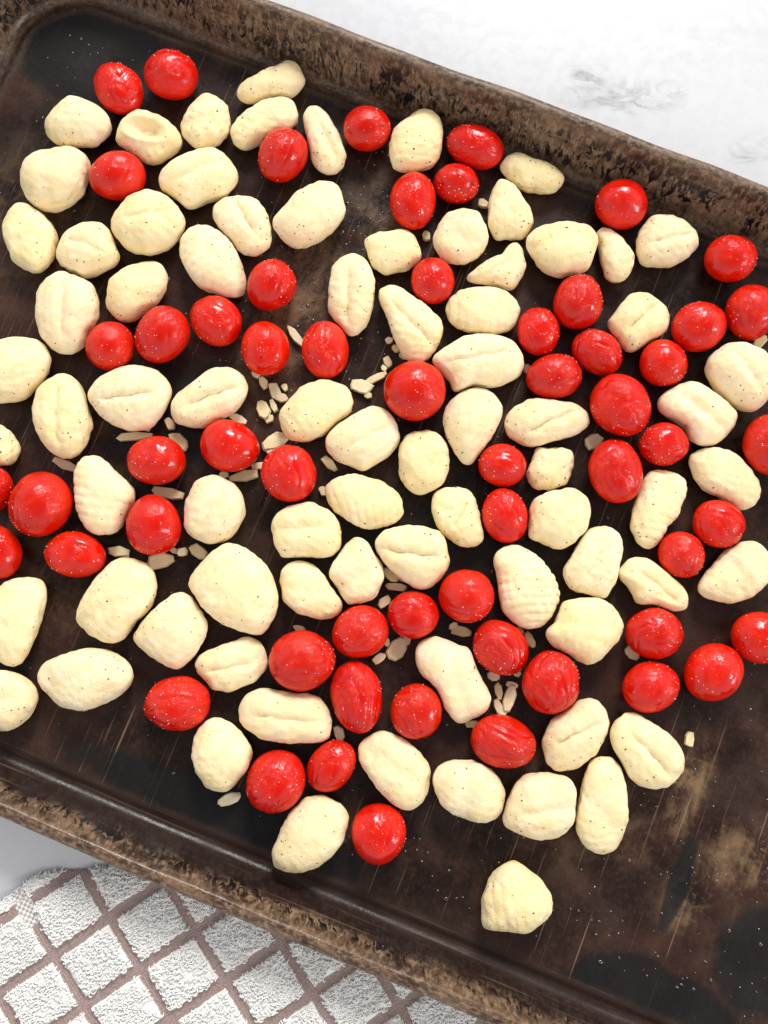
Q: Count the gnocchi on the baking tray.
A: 77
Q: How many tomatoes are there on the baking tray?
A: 58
